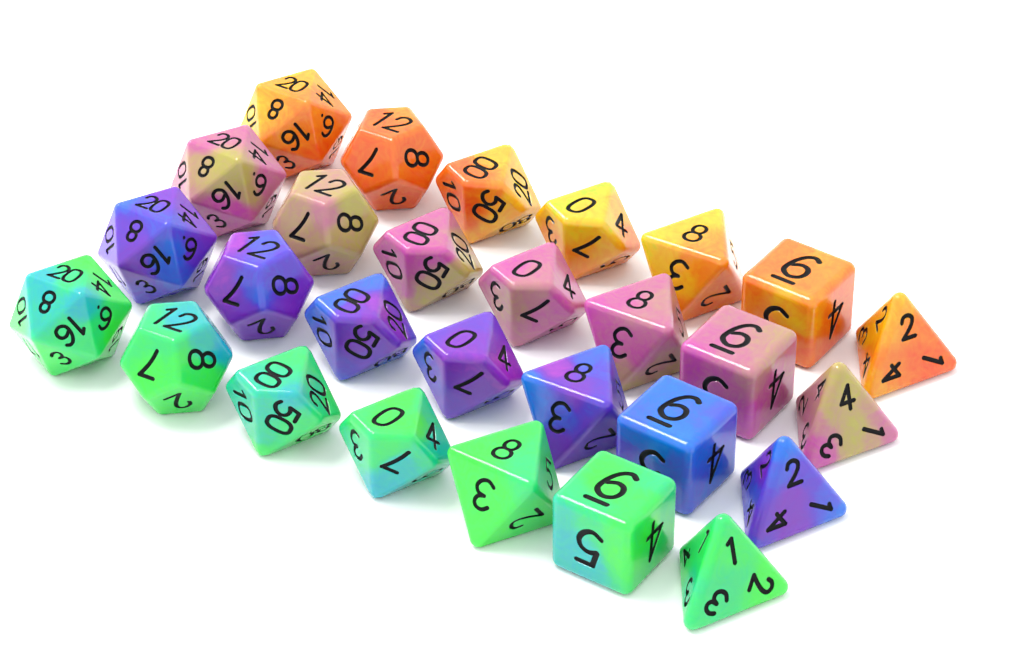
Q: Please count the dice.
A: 28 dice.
